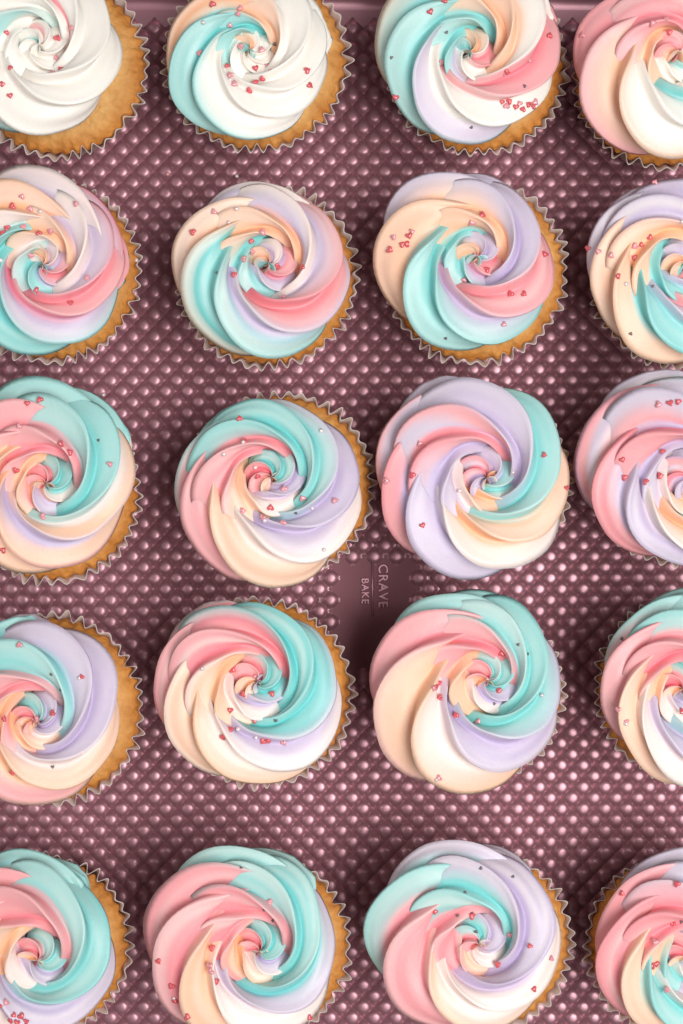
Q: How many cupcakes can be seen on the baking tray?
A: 20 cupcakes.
